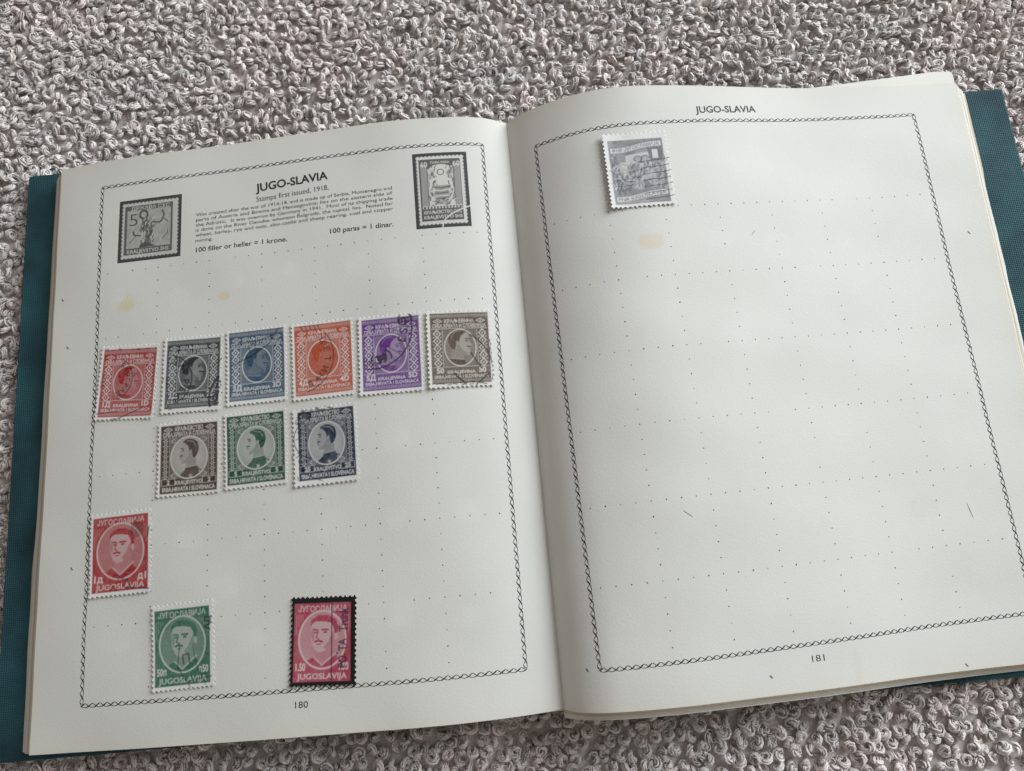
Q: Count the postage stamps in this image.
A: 13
